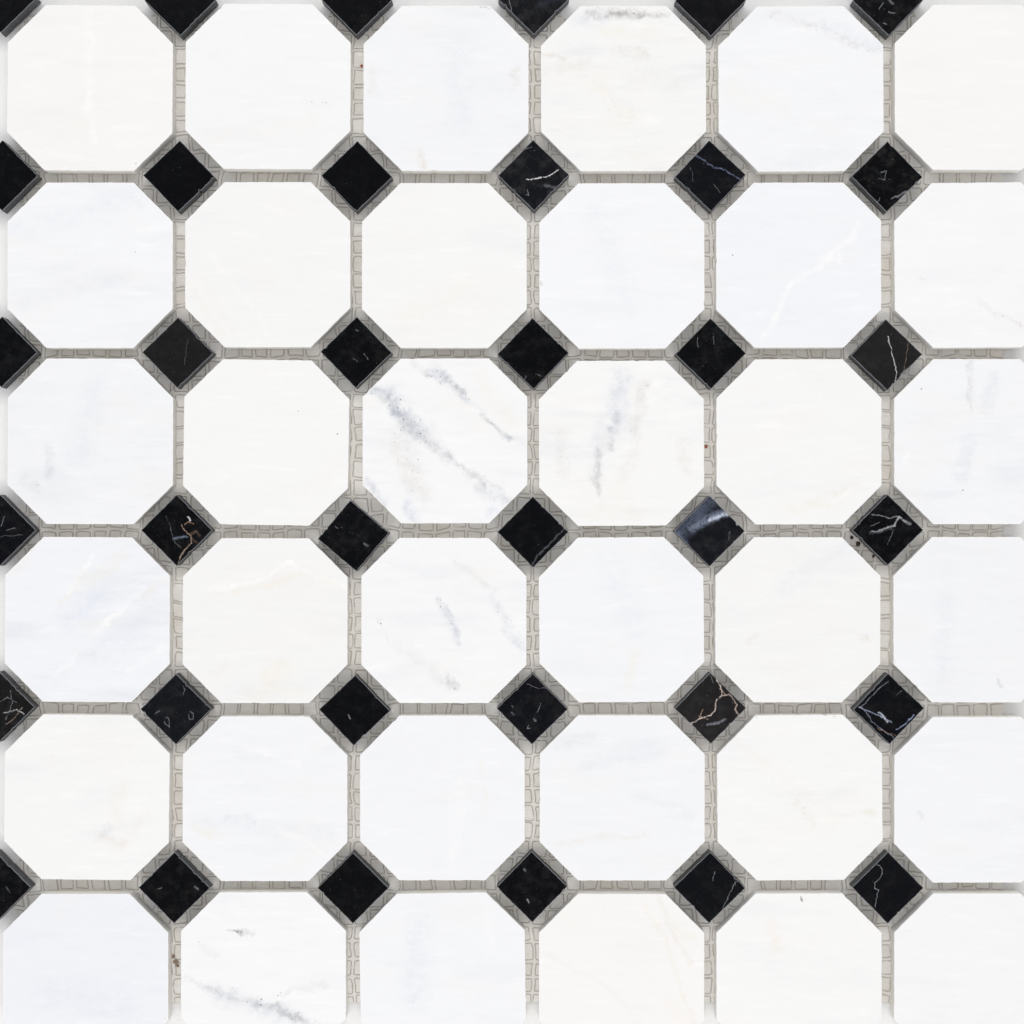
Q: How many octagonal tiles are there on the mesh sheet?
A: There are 36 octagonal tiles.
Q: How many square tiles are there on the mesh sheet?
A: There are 36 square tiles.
